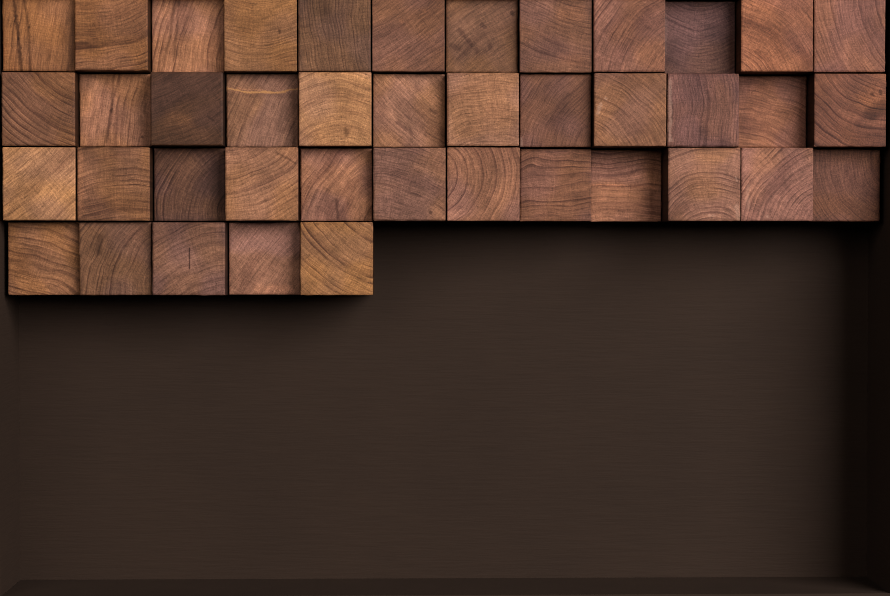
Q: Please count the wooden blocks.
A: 41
